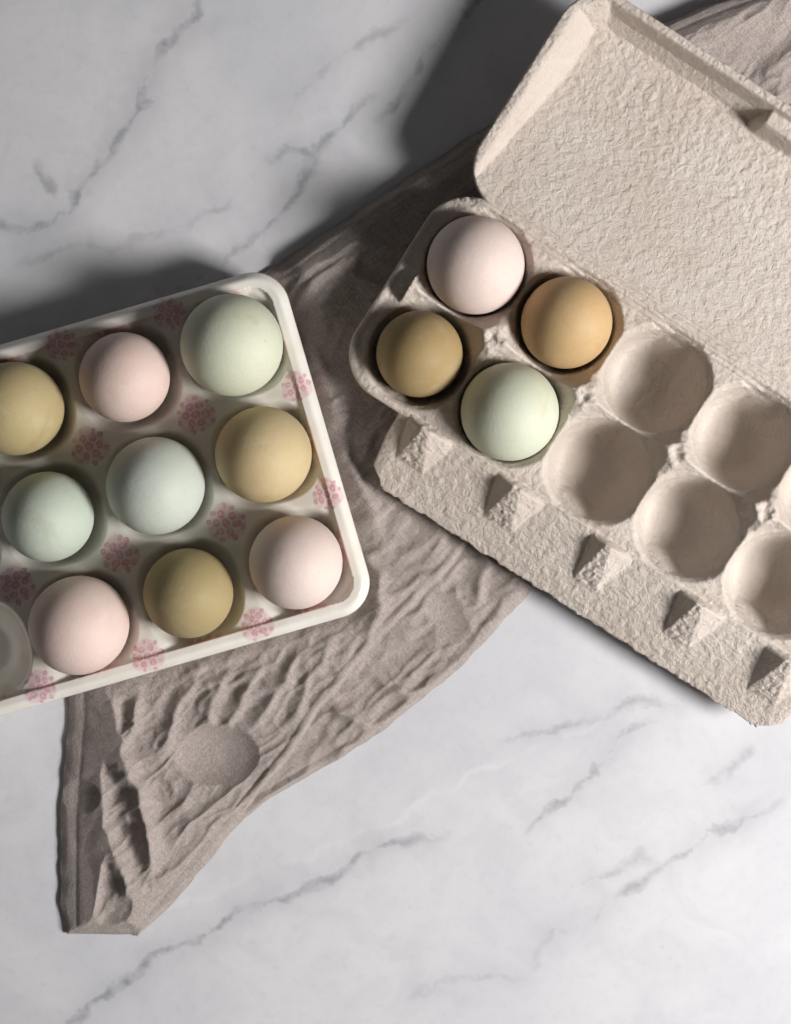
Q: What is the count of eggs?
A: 13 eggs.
